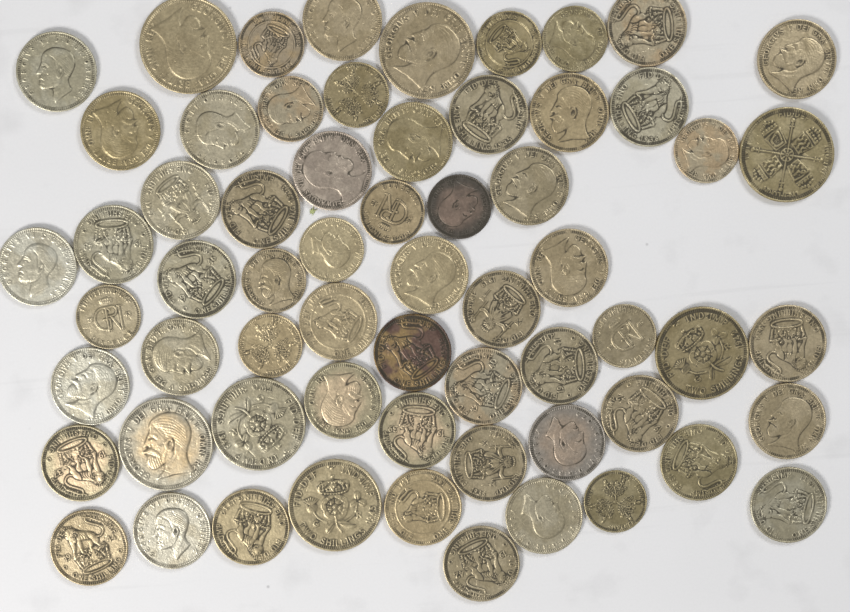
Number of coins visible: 63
